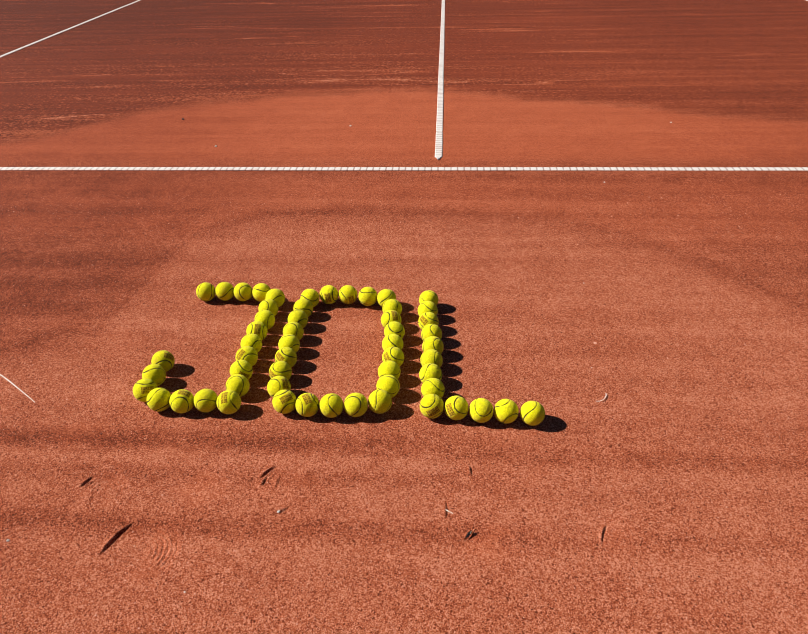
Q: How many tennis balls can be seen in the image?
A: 56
